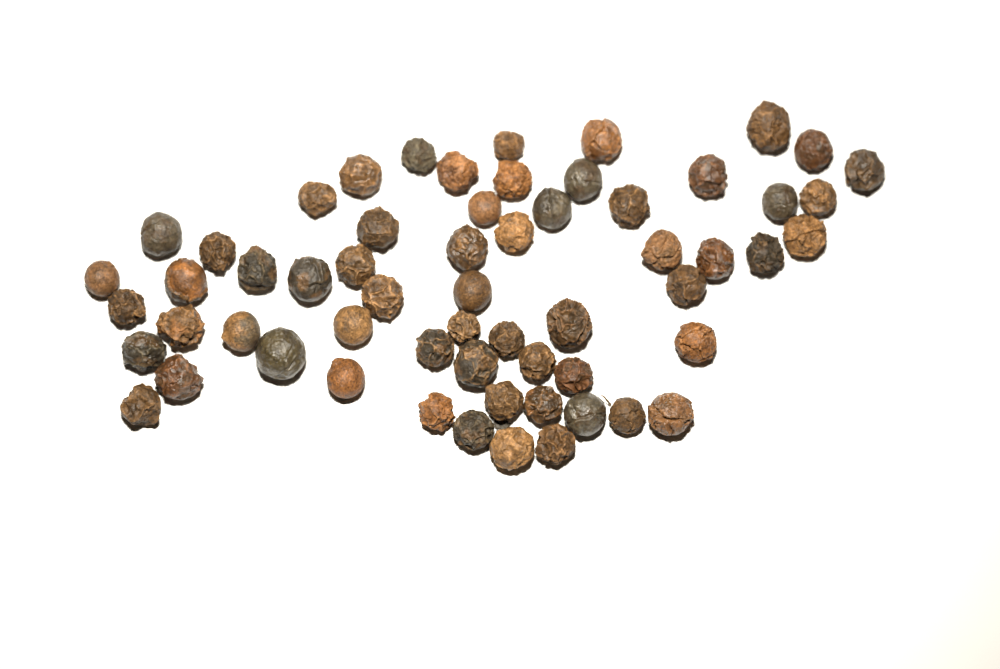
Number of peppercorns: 60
